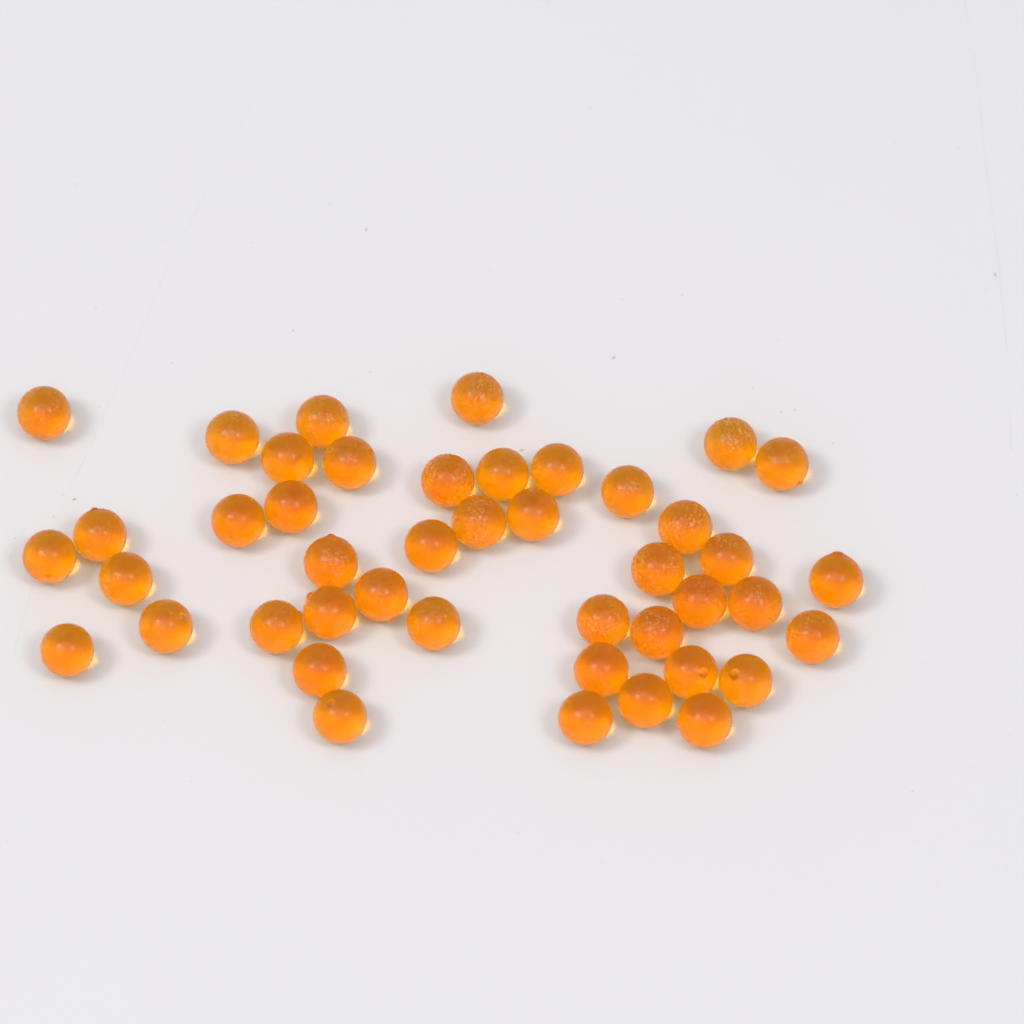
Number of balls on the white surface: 44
